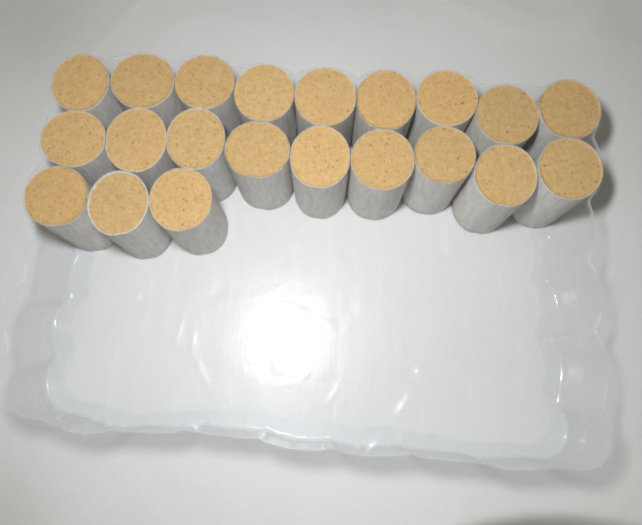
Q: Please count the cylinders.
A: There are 21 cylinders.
